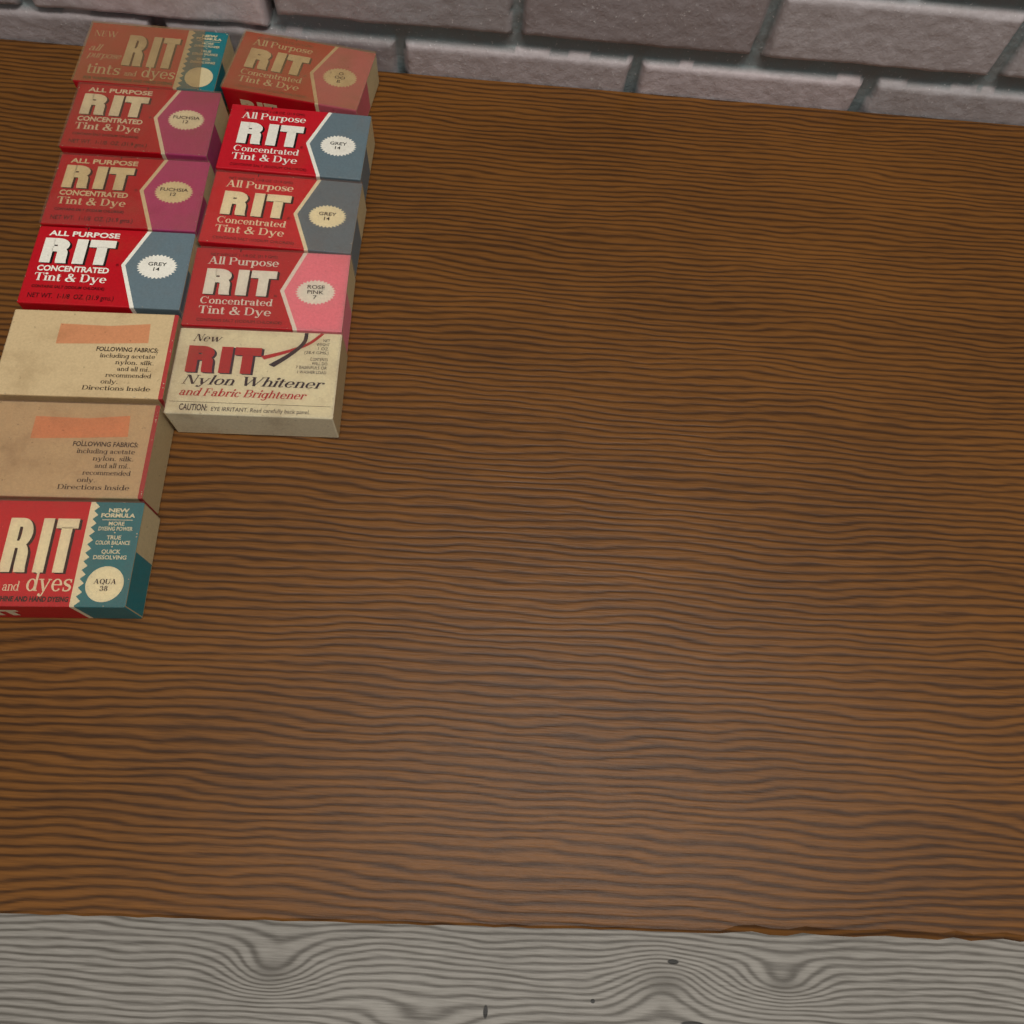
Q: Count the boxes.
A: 12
